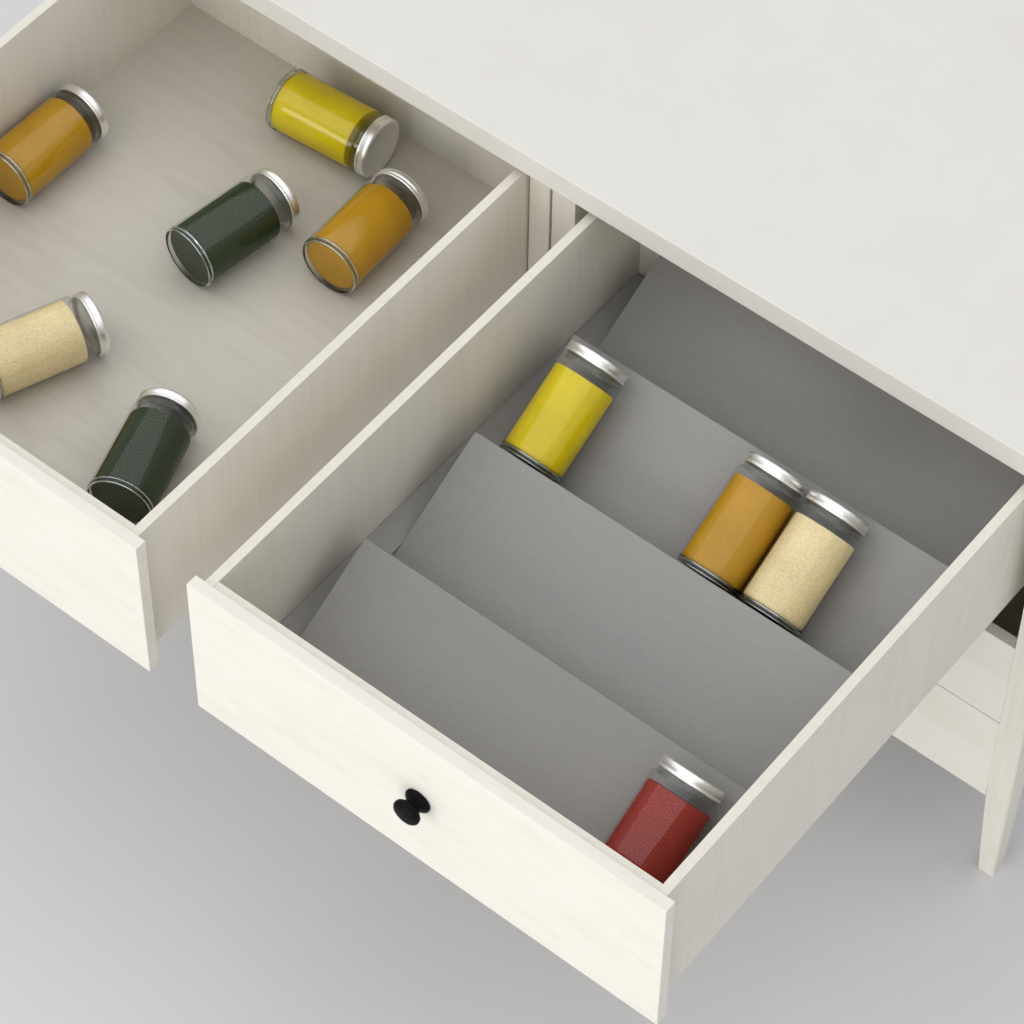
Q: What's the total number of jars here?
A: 10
